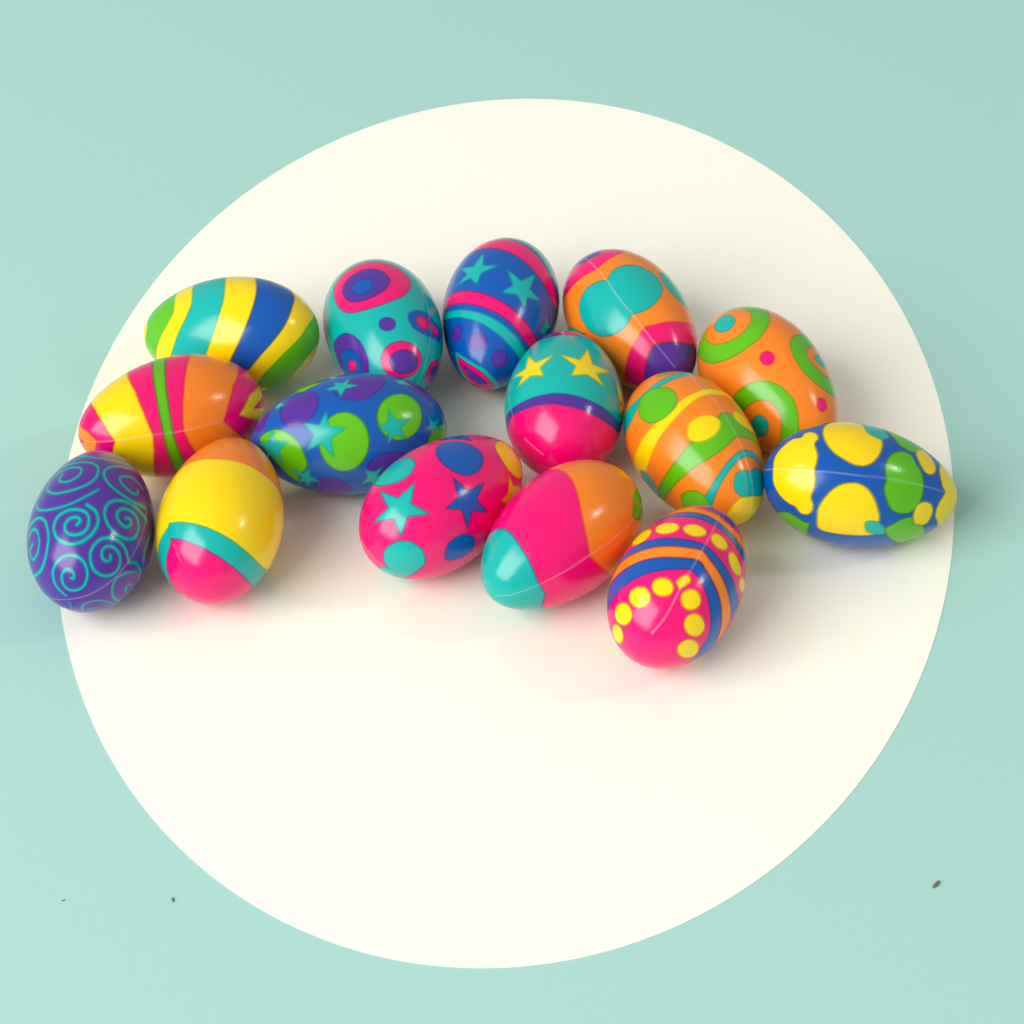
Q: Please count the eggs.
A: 15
